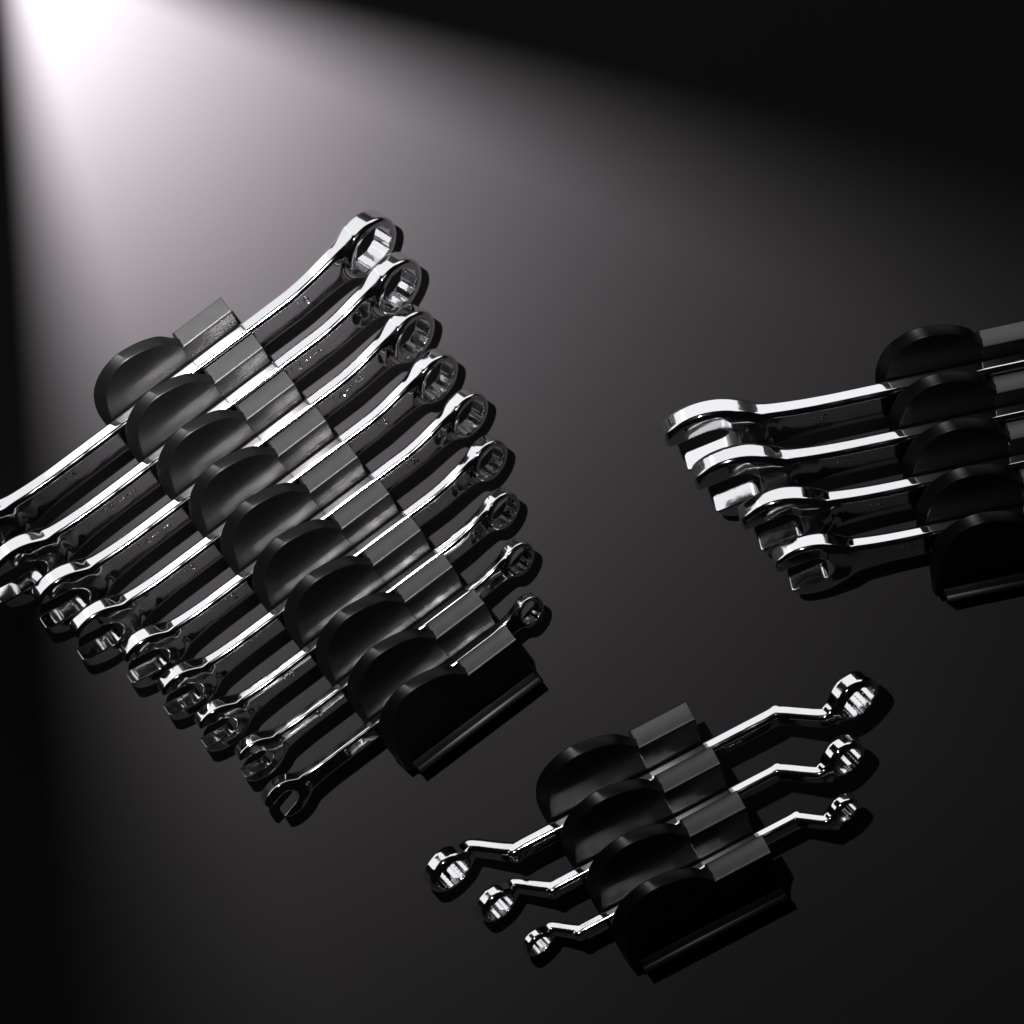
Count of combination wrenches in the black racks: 13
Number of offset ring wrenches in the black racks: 3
